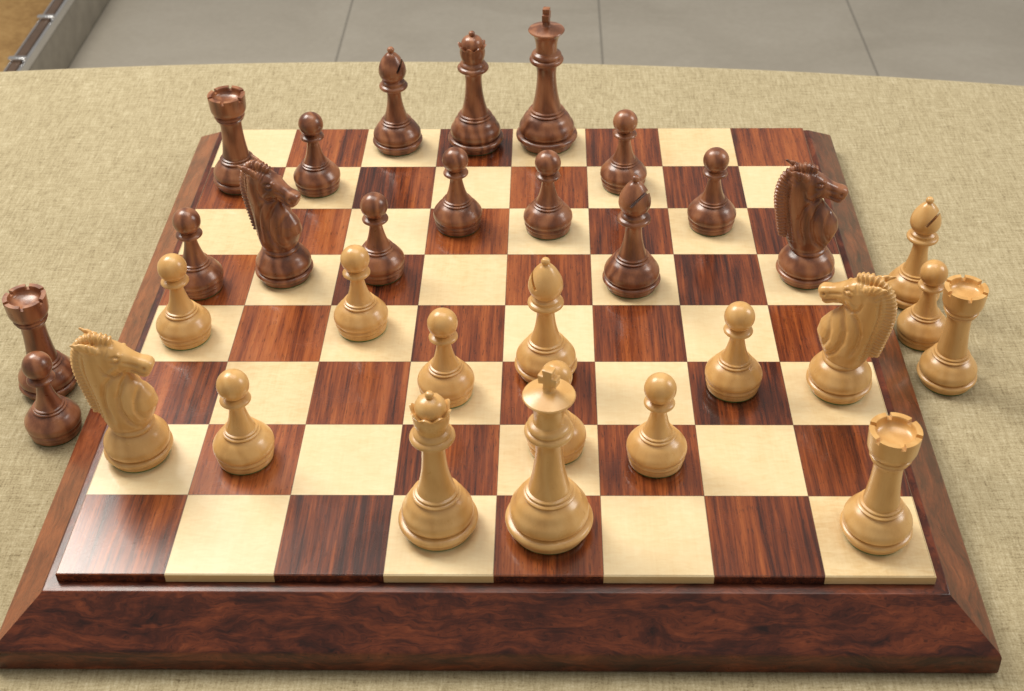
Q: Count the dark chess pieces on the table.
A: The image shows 16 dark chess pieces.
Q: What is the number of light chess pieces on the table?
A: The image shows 16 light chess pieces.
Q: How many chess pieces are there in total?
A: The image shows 32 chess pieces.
